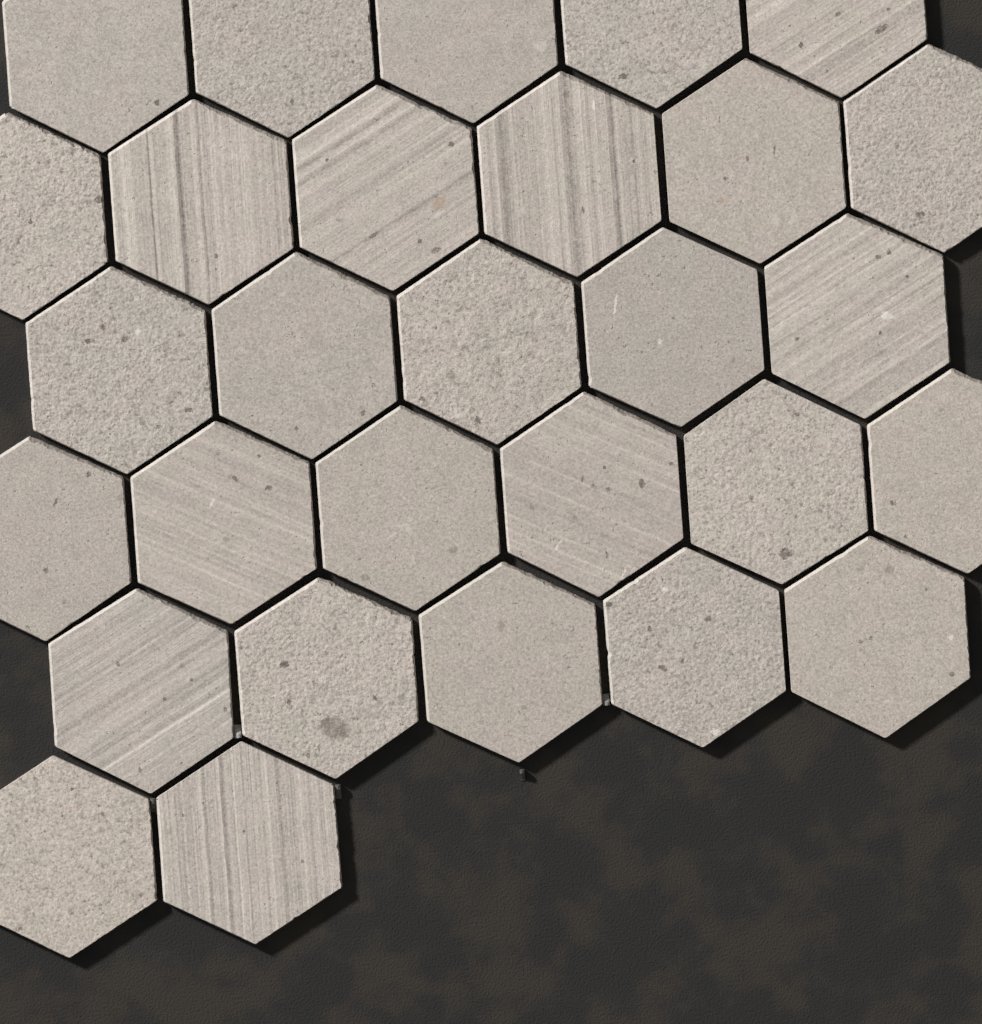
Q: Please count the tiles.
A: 29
